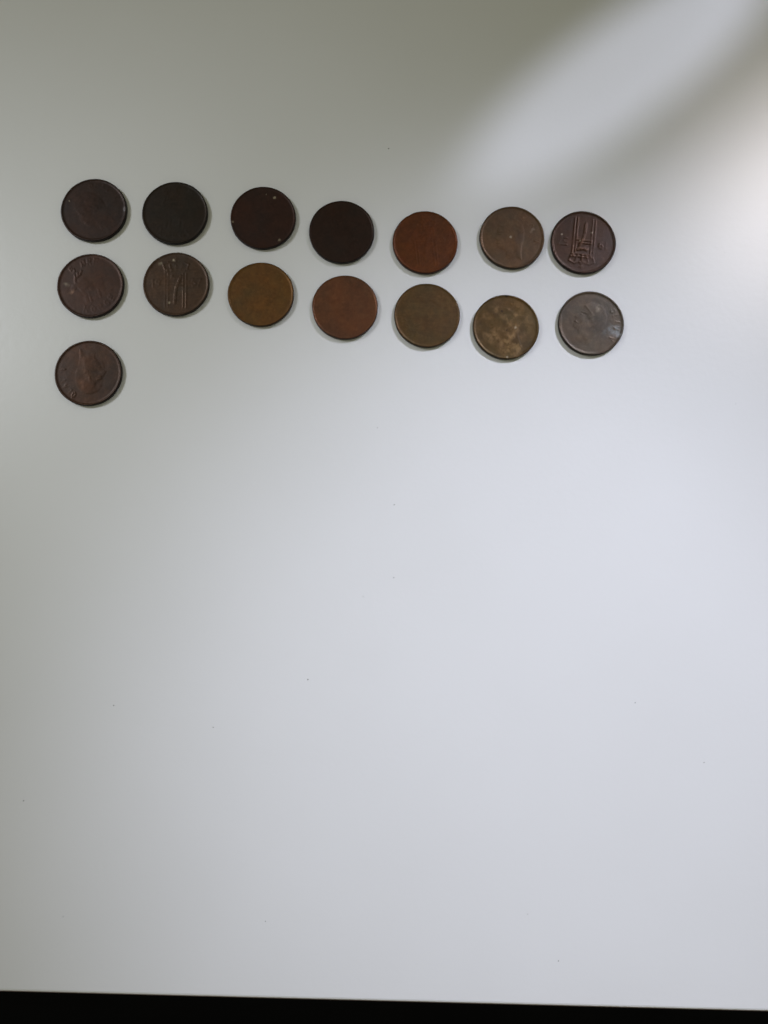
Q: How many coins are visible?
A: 15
